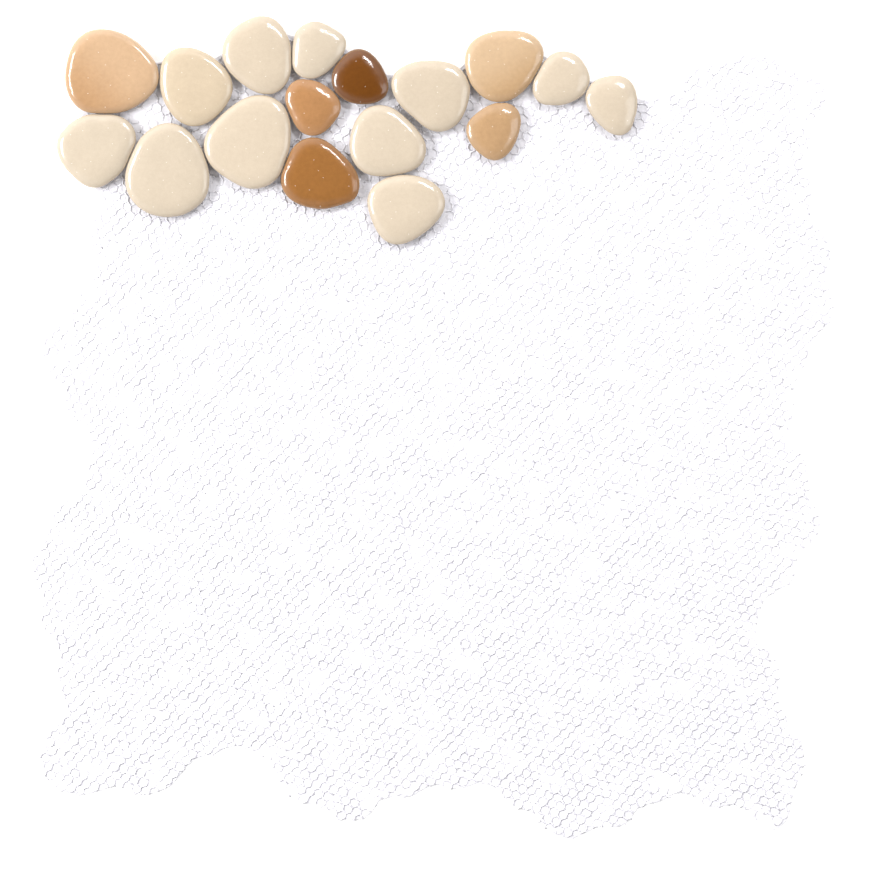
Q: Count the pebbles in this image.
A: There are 17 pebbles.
